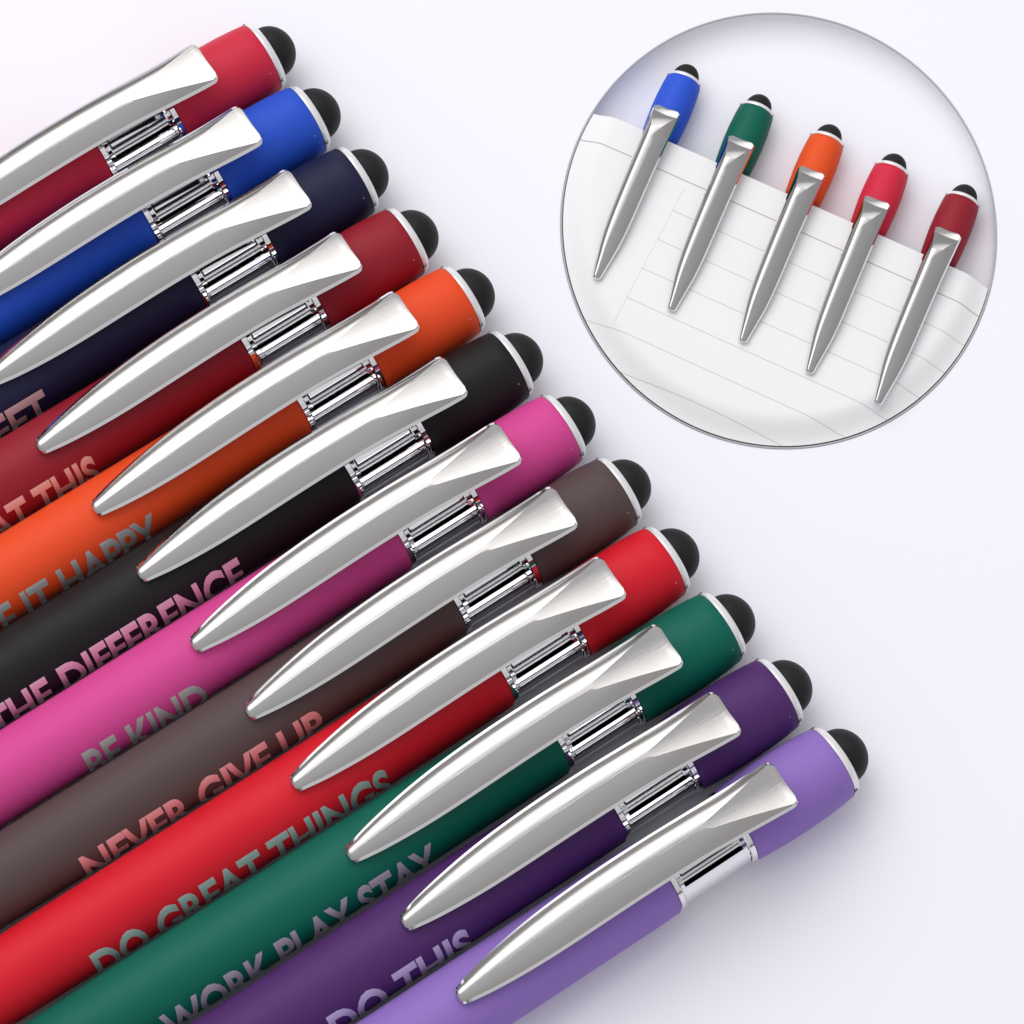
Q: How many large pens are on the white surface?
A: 12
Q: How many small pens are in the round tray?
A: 5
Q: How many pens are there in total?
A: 17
